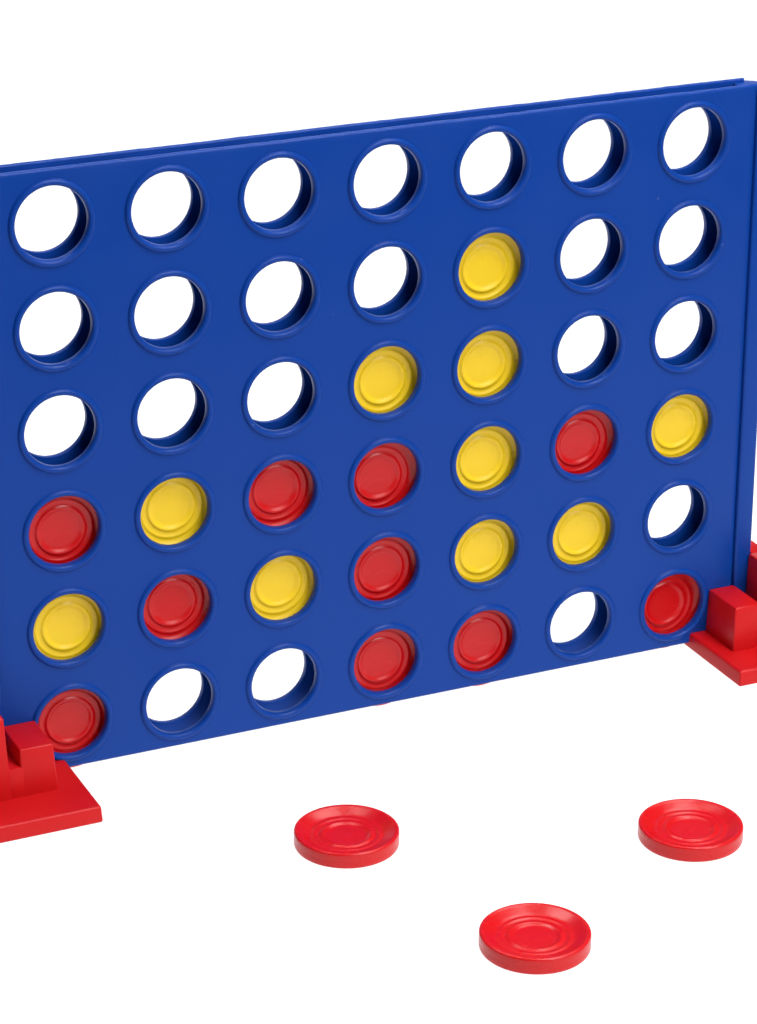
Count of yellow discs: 10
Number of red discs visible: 13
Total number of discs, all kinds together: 23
